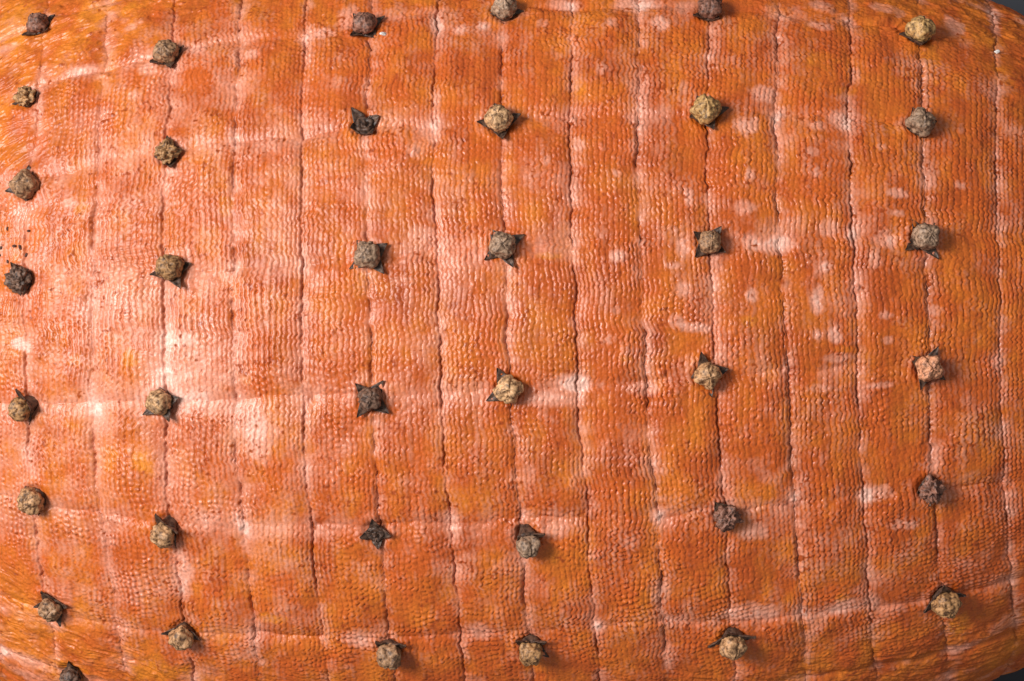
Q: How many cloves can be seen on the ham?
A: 38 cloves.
